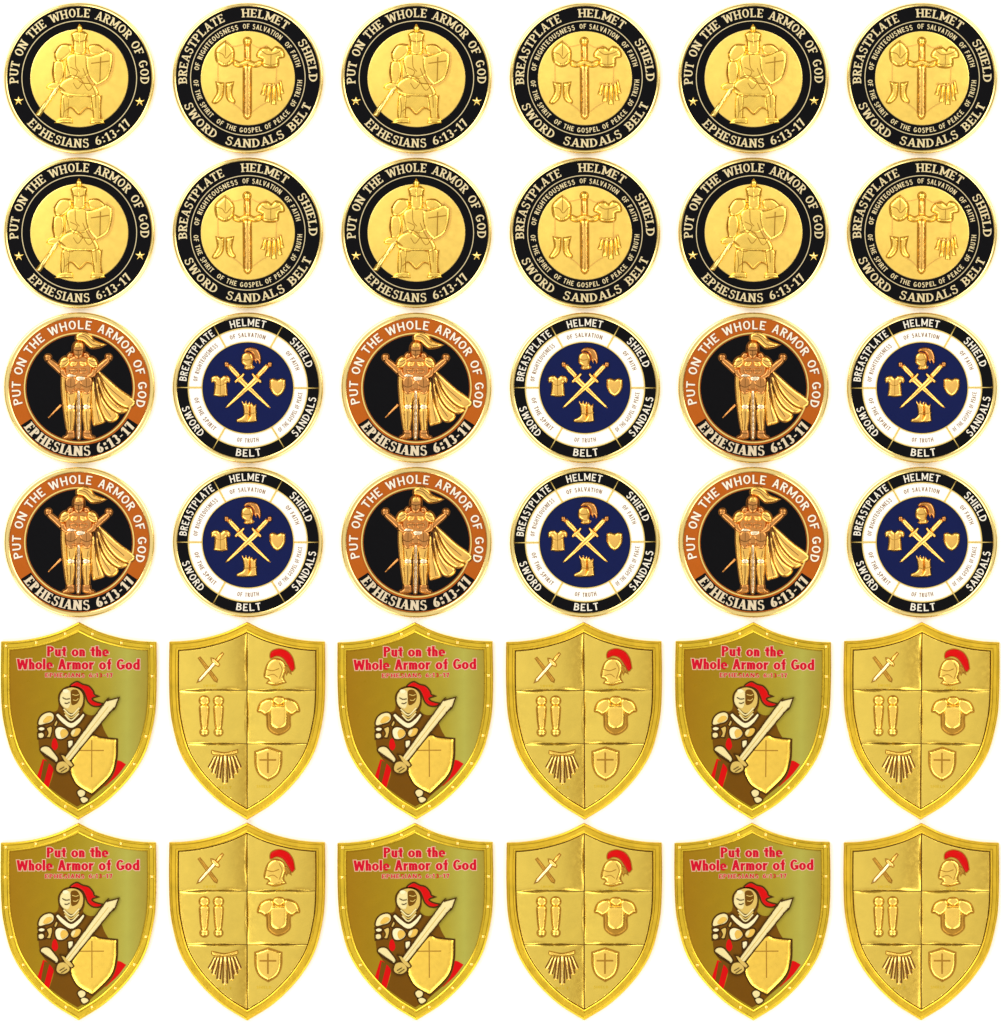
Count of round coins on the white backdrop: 24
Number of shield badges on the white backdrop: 12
